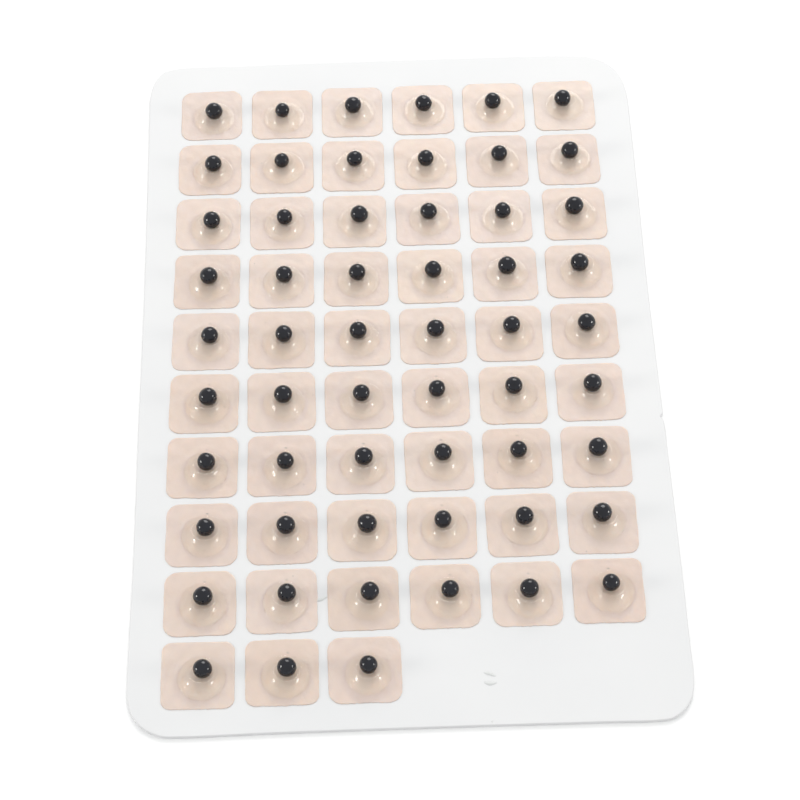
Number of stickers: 57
